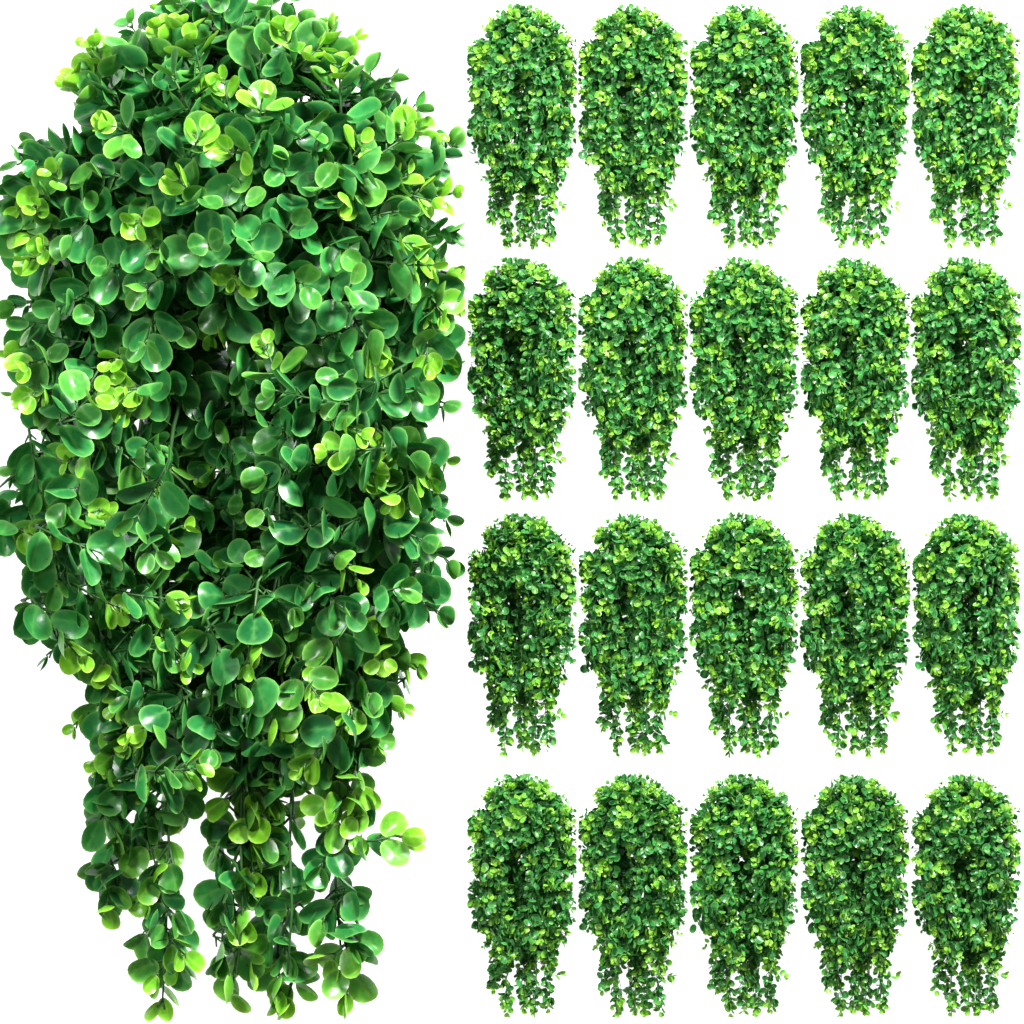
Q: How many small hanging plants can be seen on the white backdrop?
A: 20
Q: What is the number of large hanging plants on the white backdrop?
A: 1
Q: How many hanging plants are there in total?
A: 21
